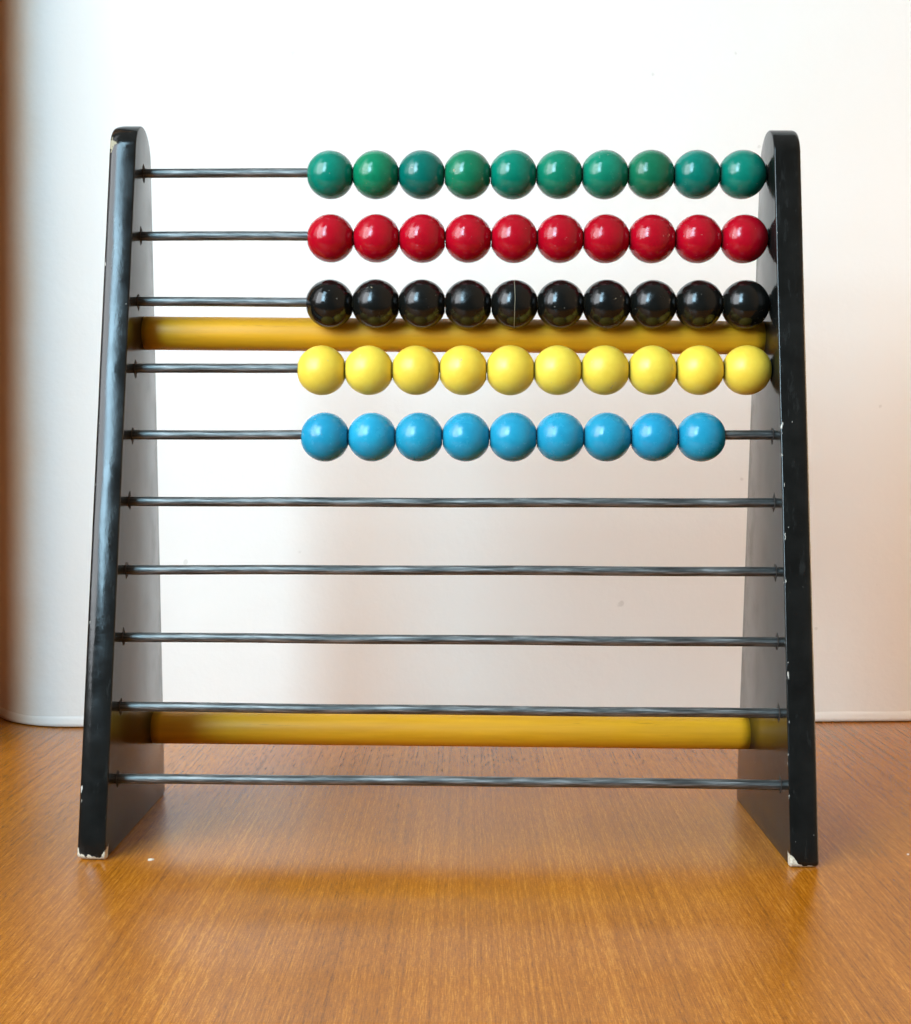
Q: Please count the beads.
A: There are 49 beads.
